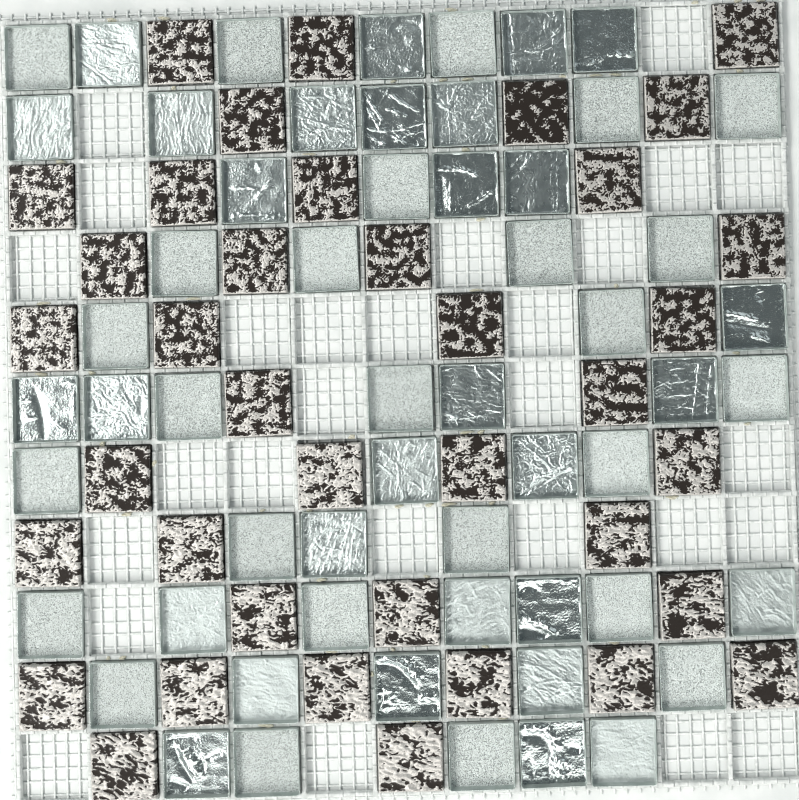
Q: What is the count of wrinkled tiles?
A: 30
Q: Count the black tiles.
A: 38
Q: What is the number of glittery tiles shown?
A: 26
